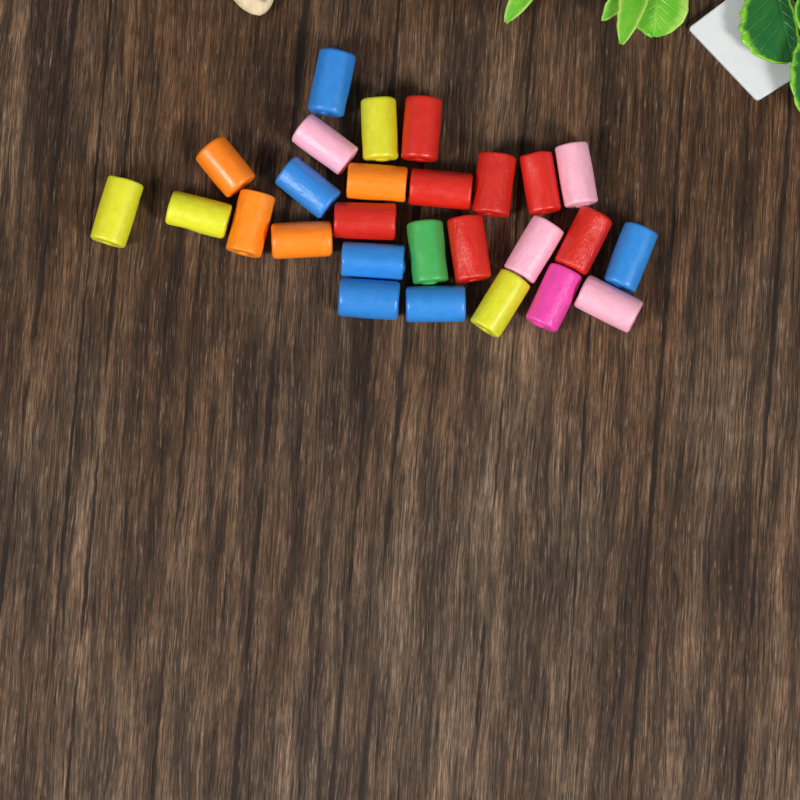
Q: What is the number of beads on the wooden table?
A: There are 27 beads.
